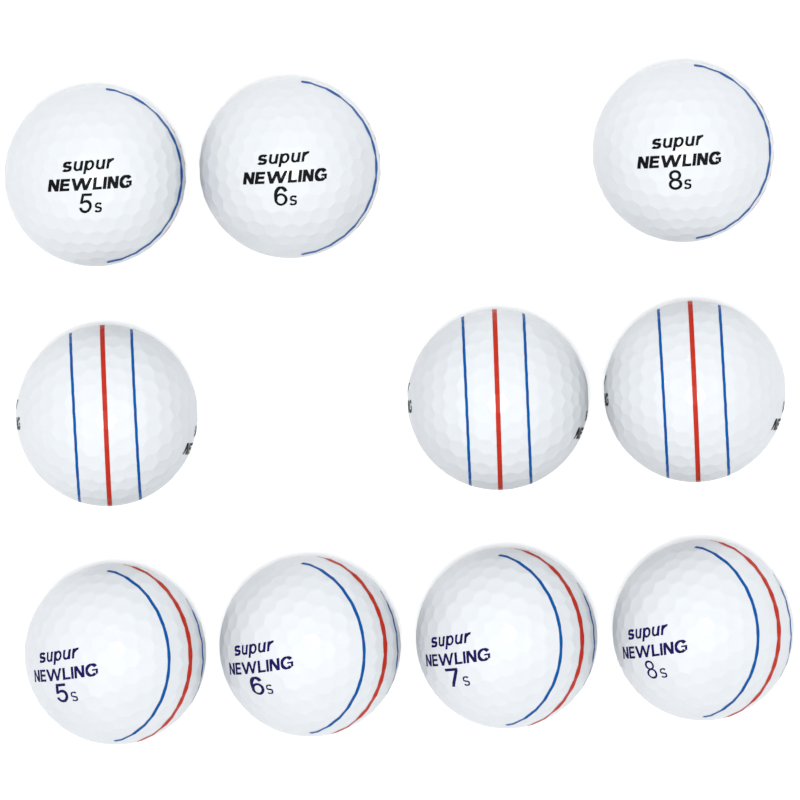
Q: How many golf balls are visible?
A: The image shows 10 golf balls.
